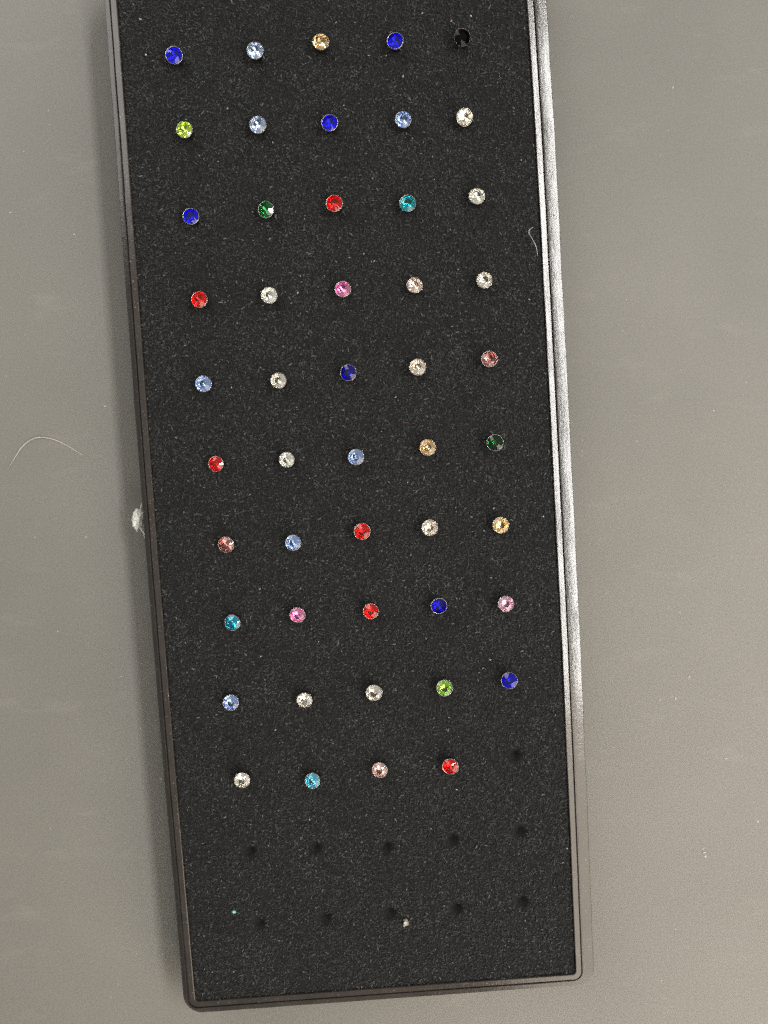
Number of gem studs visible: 49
